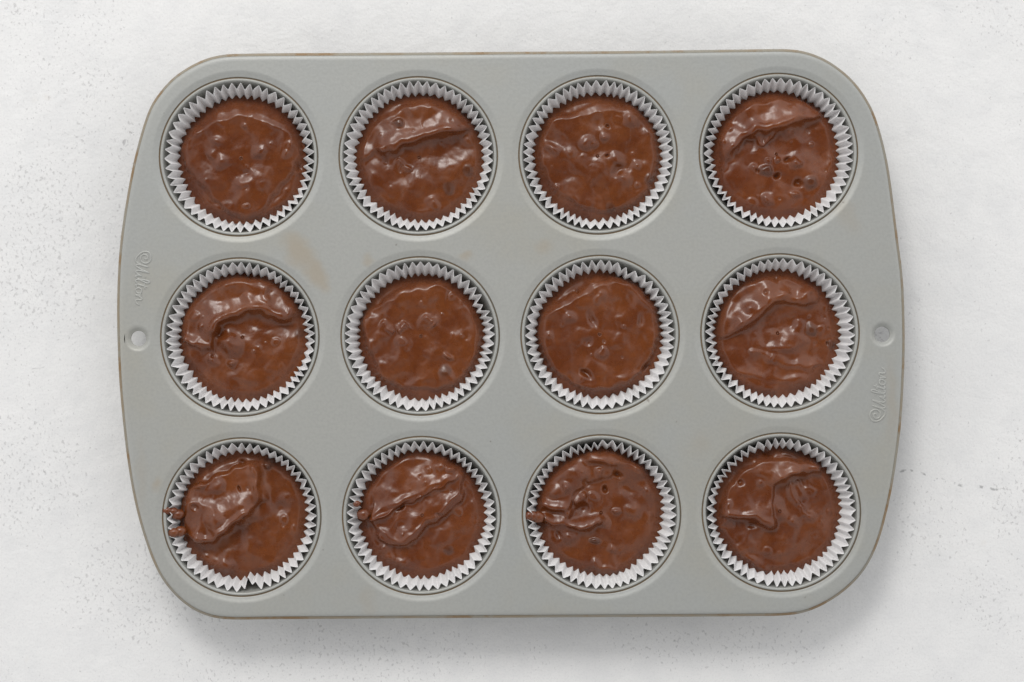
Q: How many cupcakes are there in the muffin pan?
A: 12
